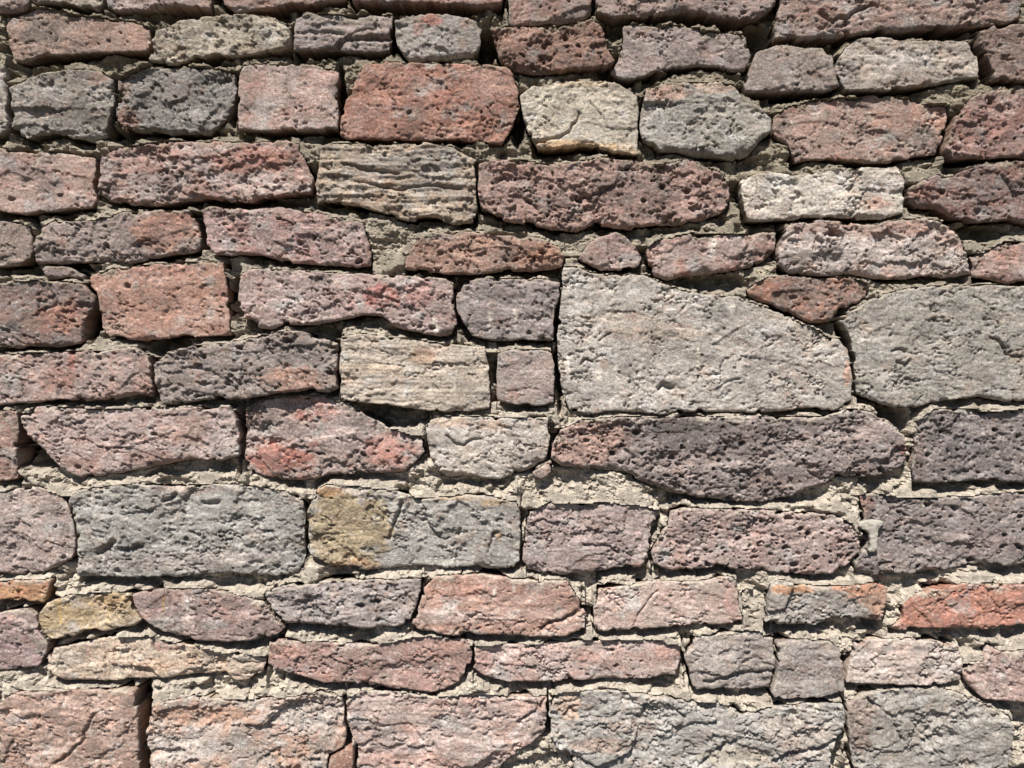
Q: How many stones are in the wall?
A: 87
